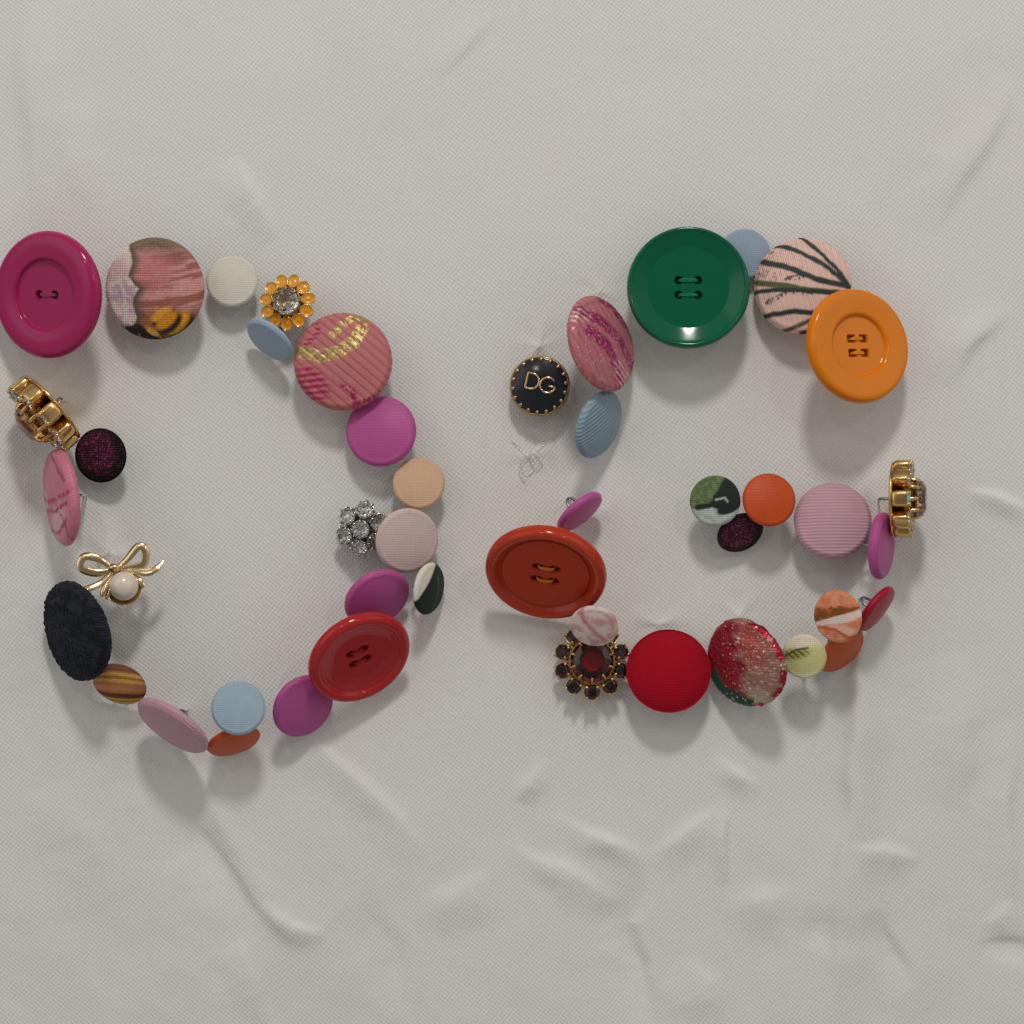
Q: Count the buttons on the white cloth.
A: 40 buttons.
